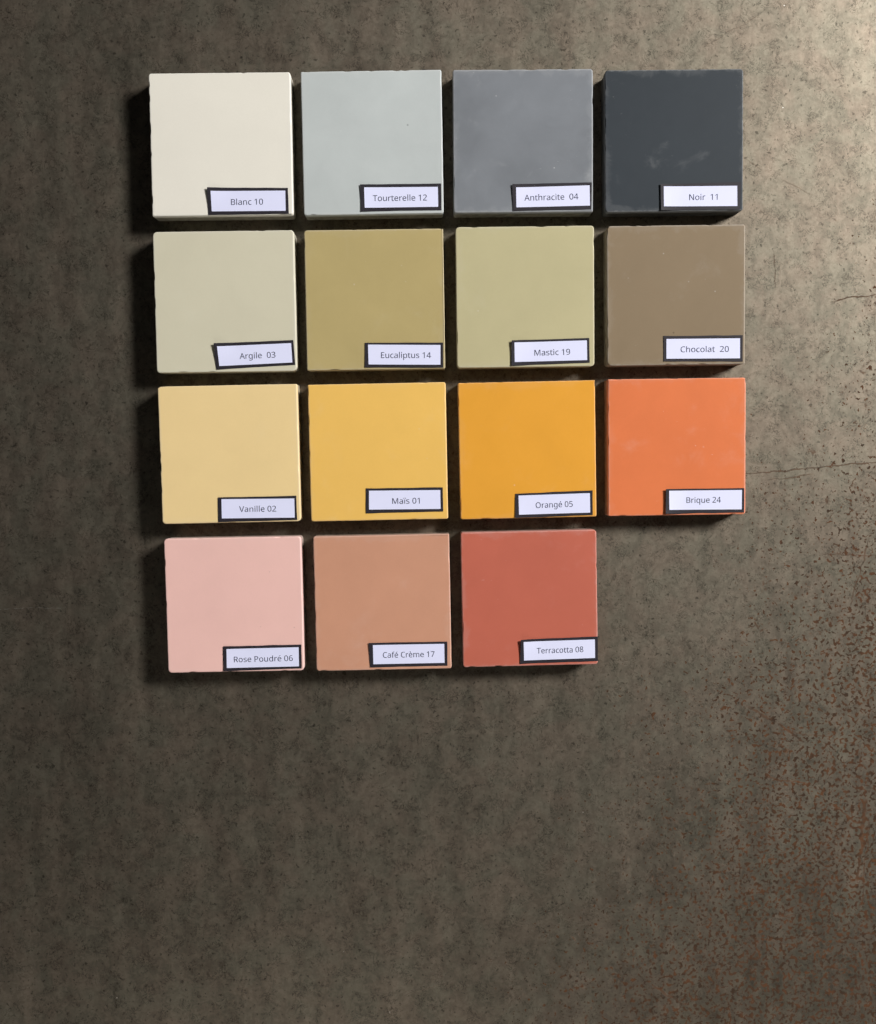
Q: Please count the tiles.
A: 15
